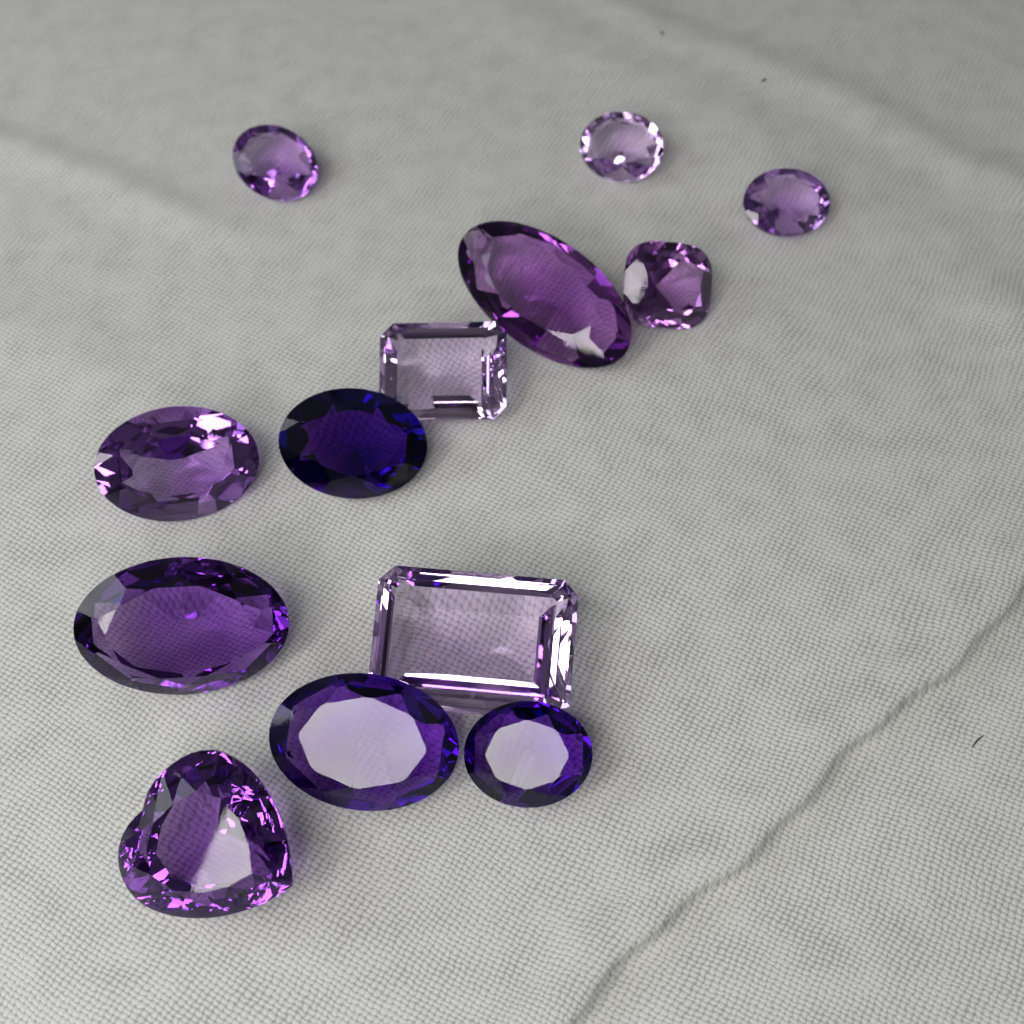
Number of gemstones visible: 13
